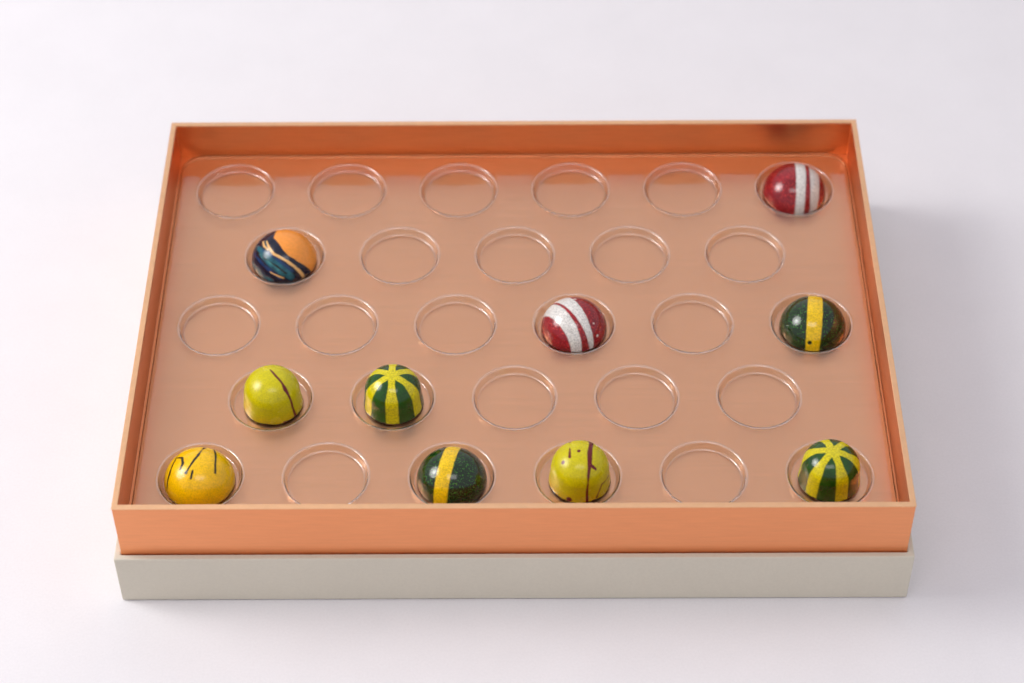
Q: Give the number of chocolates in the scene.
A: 10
